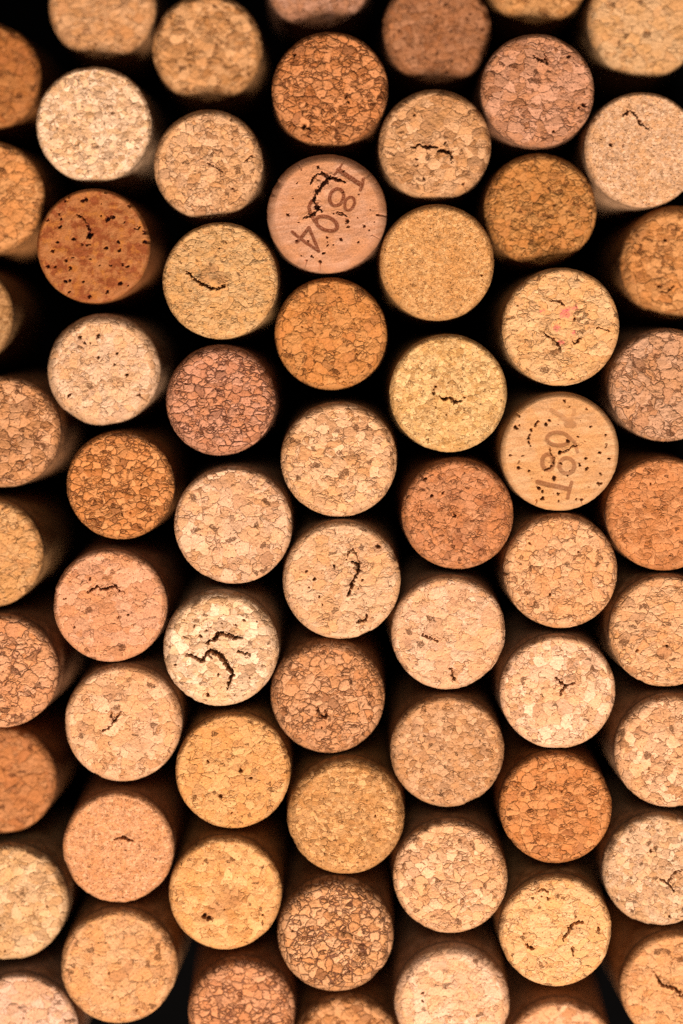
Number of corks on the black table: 65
